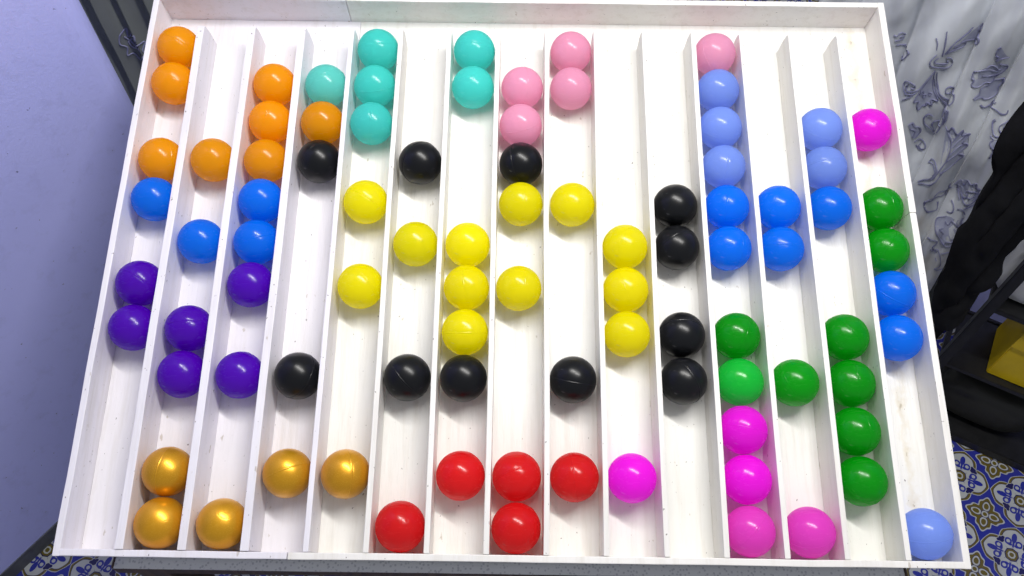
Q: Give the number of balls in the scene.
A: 90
